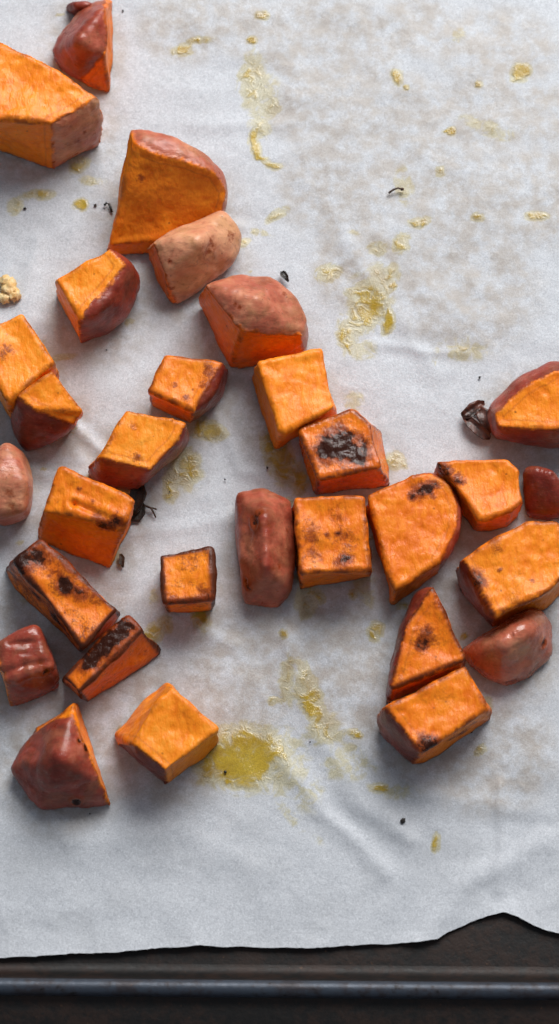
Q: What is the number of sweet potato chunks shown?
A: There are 31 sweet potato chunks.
